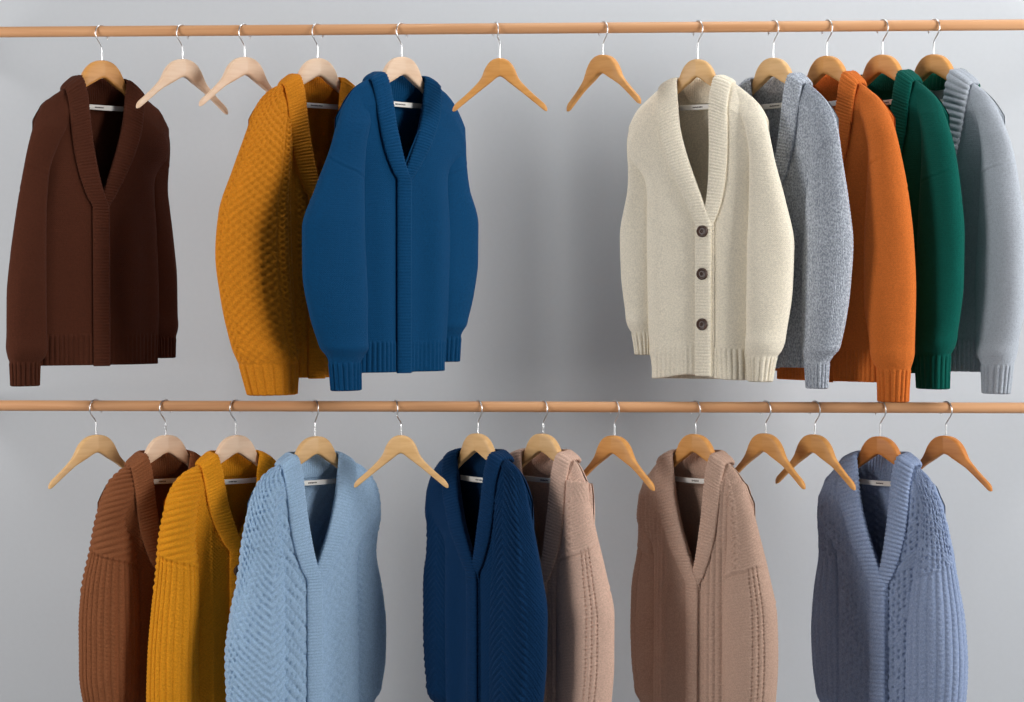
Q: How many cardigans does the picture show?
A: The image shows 15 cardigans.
